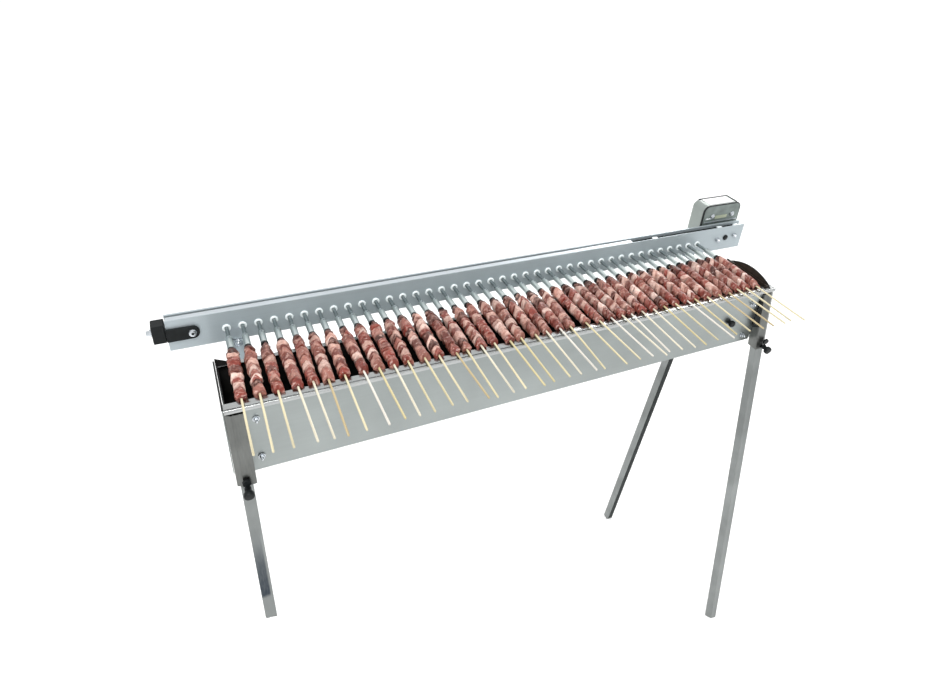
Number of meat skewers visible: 40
